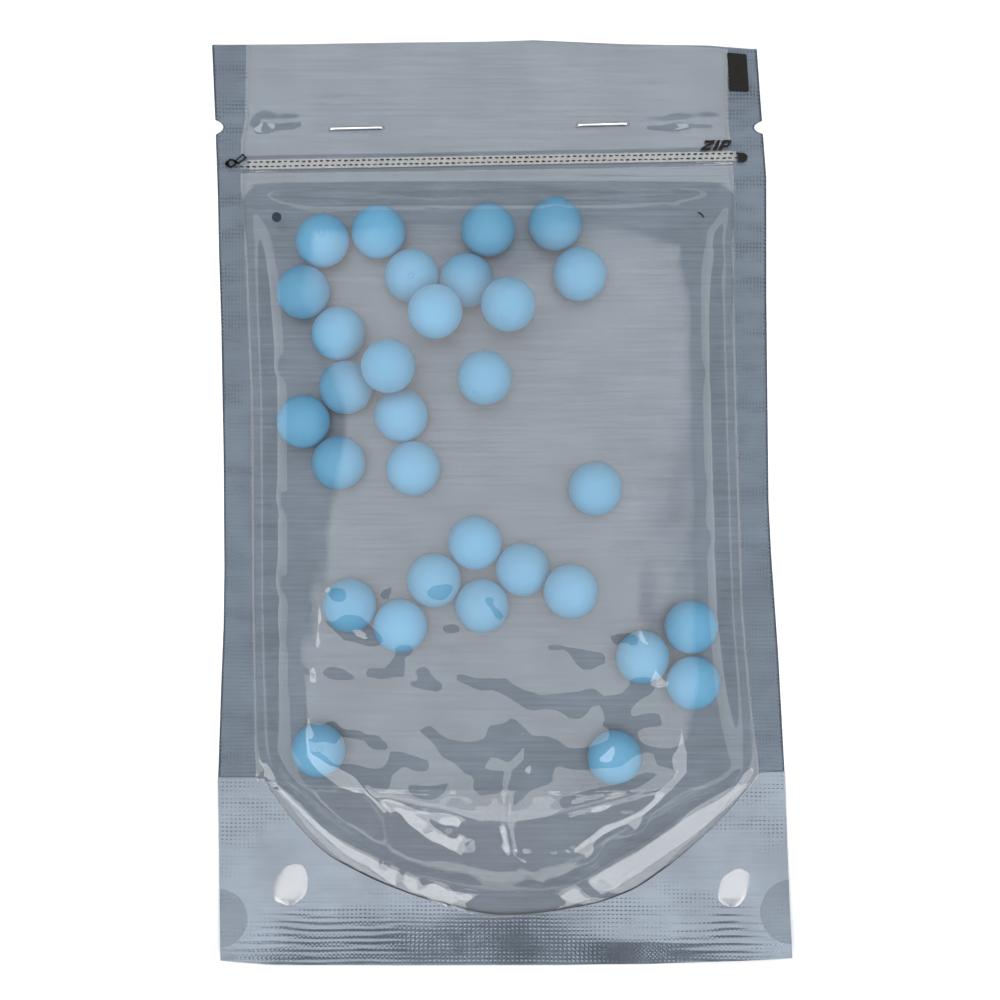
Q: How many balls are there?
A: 31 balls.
